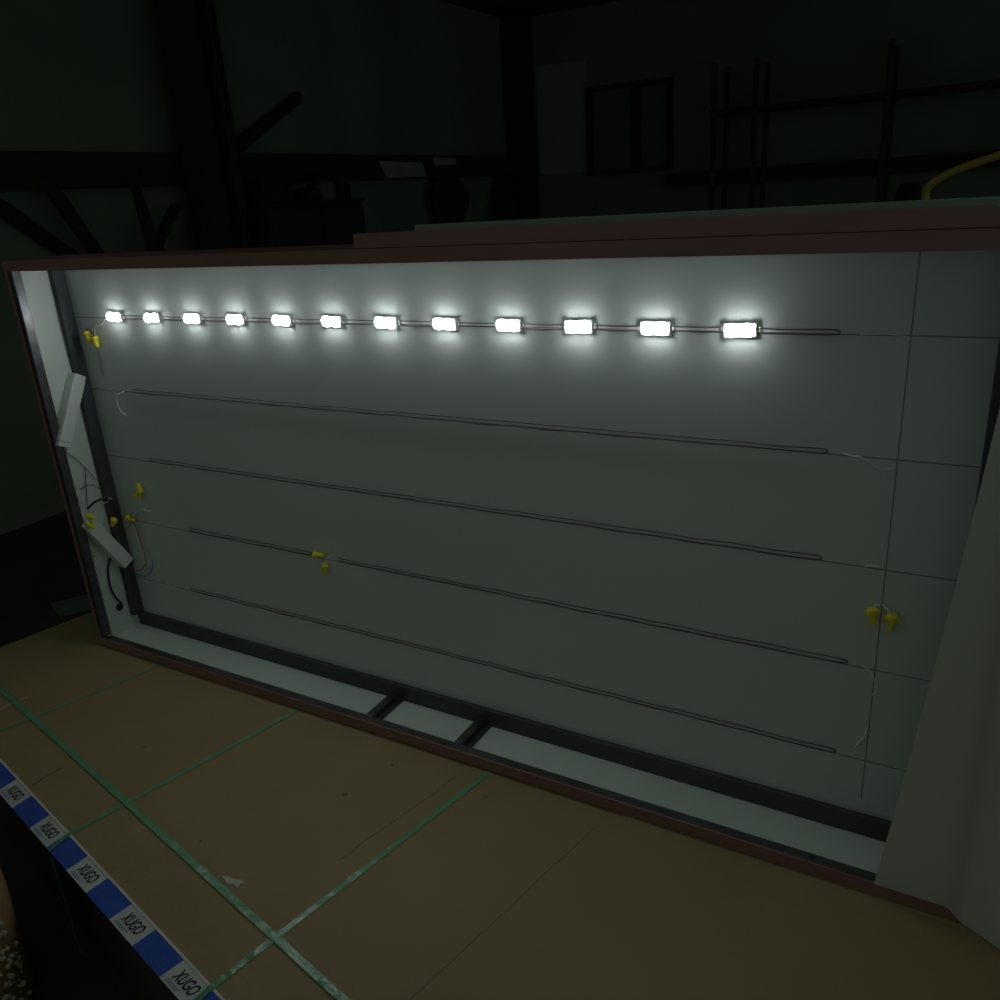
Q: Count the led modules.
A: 12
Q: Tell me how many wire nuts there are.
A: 12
